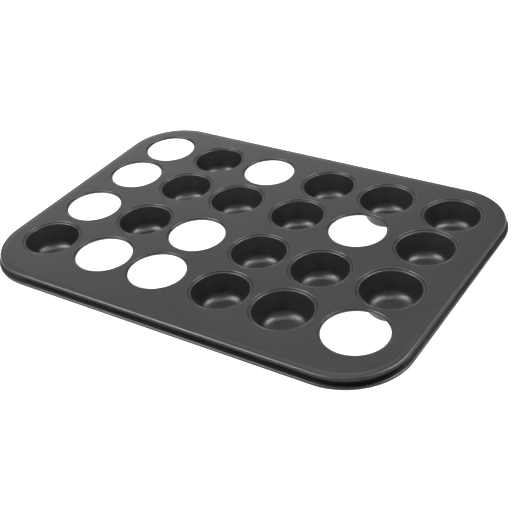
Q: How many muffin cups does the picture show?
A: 15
